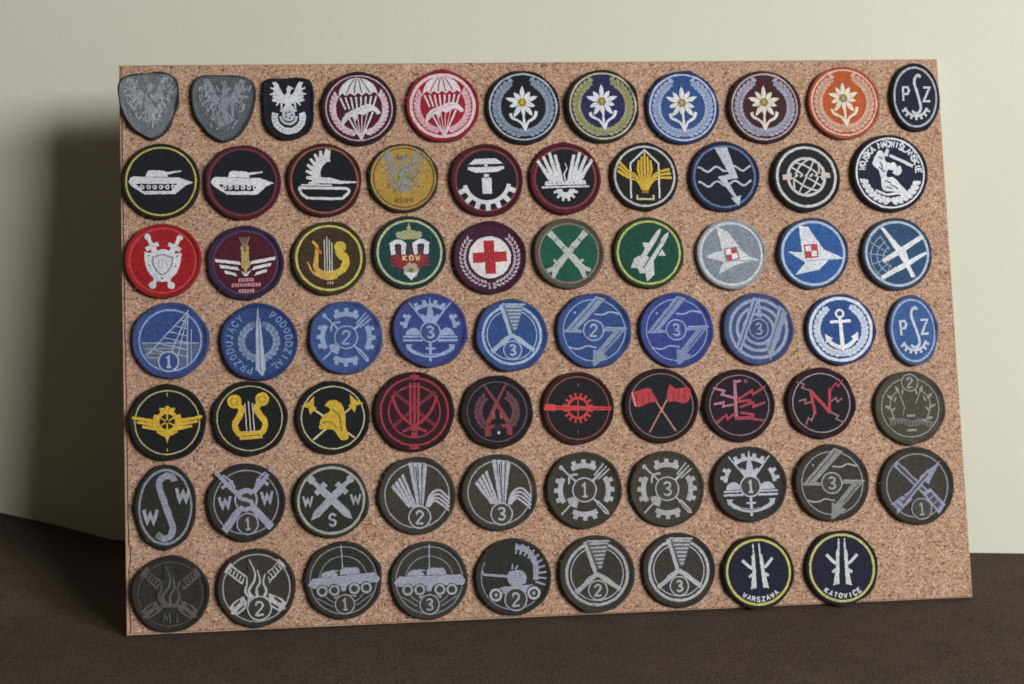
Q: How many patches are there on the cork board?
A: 70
